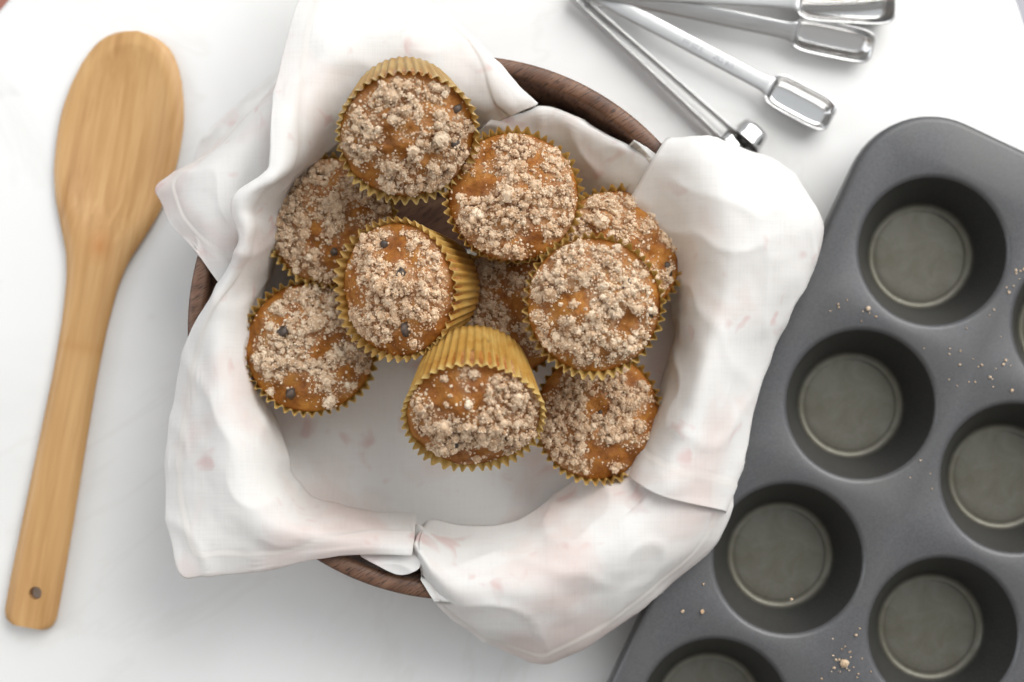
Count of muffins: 10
